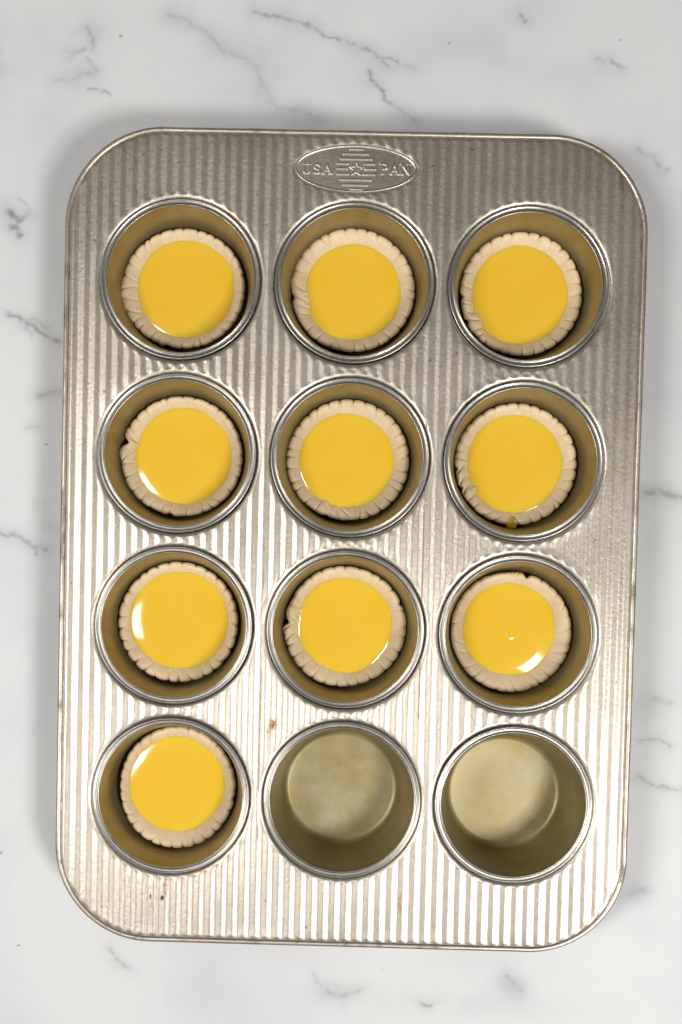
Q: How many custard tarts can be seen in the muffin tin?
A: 10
